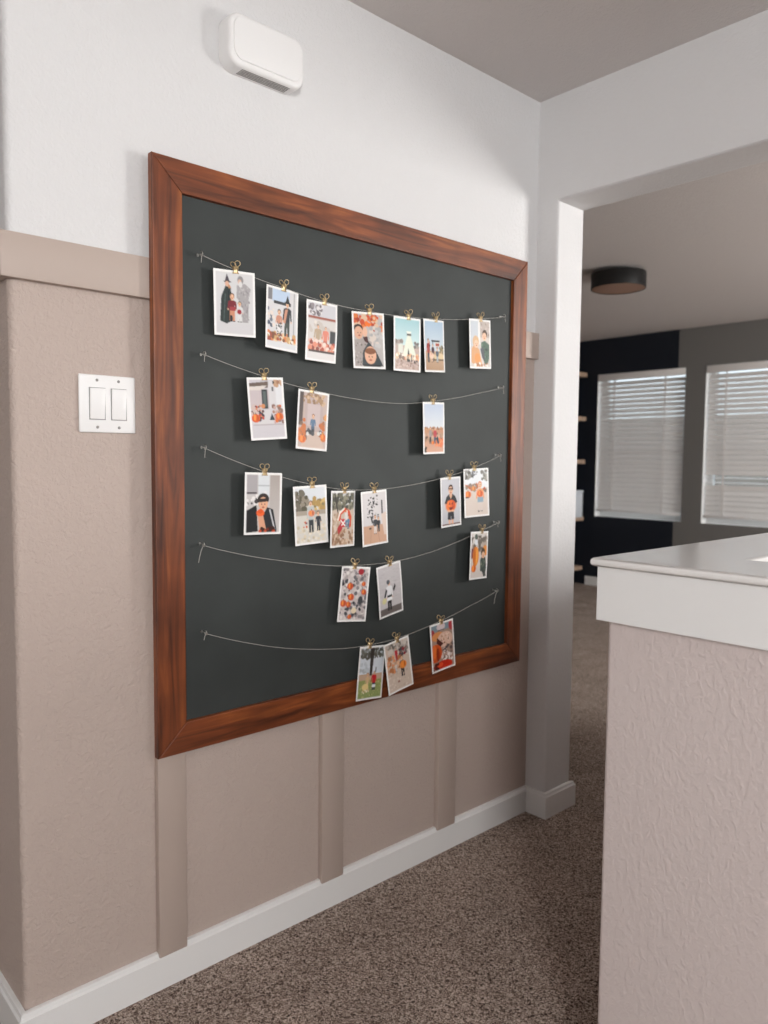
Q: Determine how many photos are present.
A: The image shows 22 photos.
